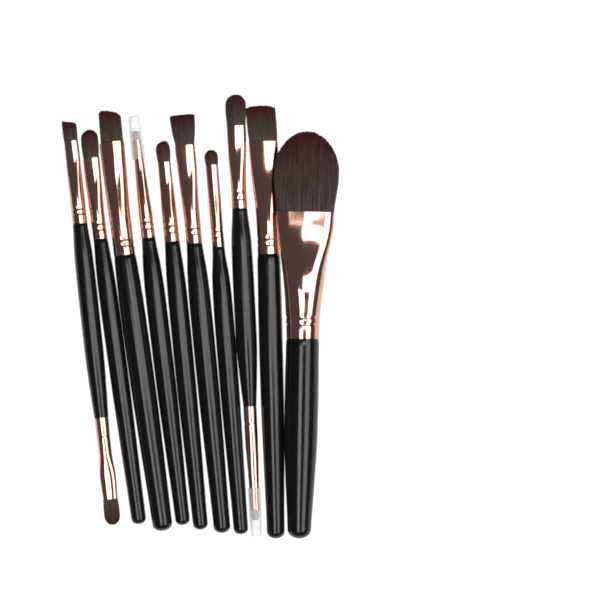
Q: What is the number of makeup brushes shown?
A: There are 10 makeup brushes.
